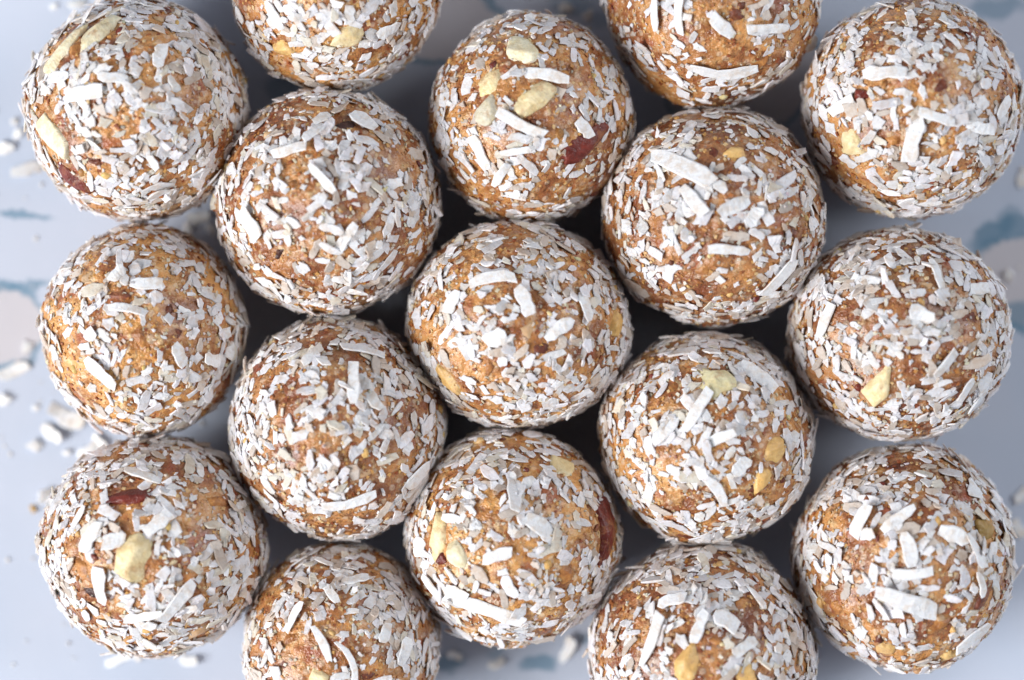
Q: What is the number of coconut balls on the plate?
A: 17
